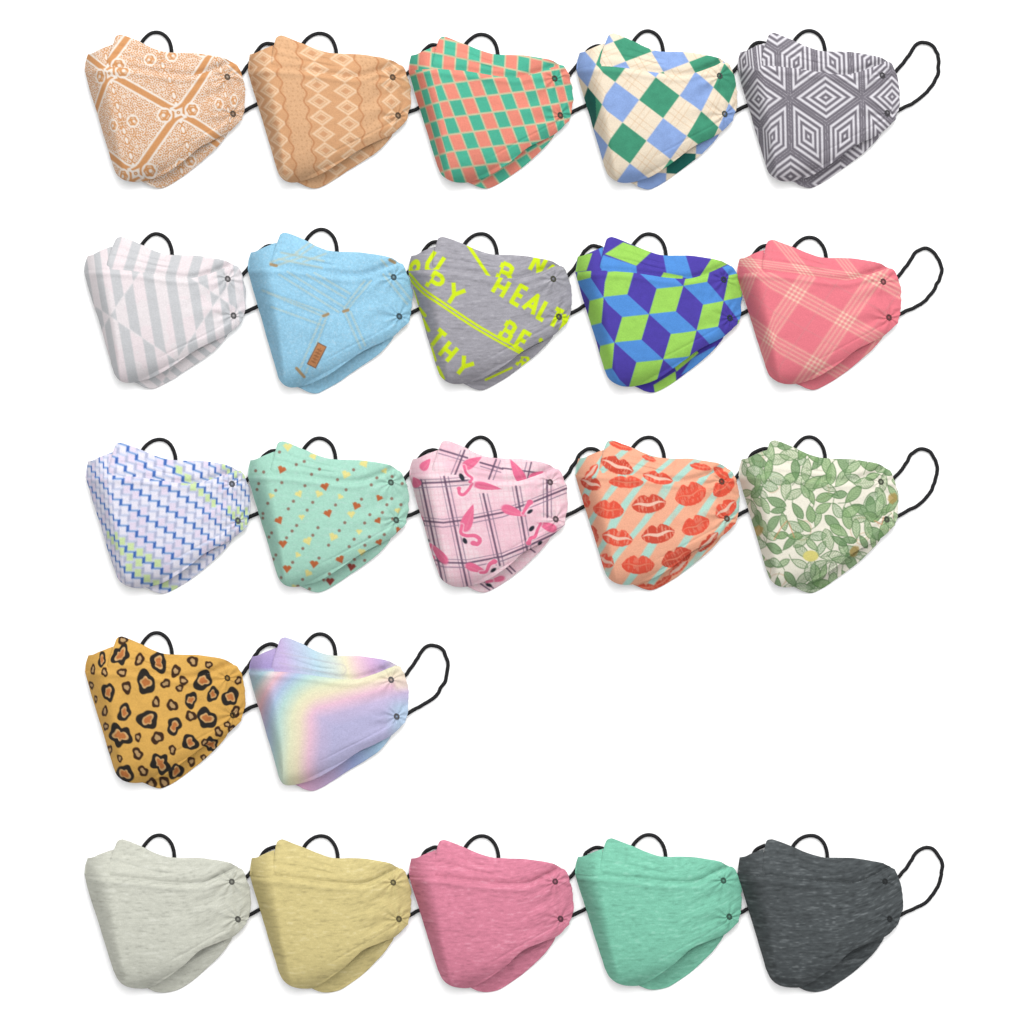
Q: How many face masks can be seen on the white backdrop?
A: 22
